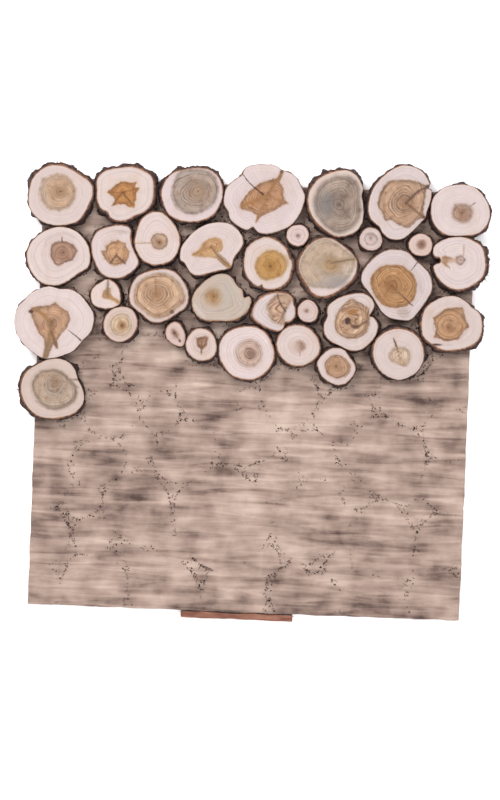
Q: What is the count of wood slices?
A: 34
